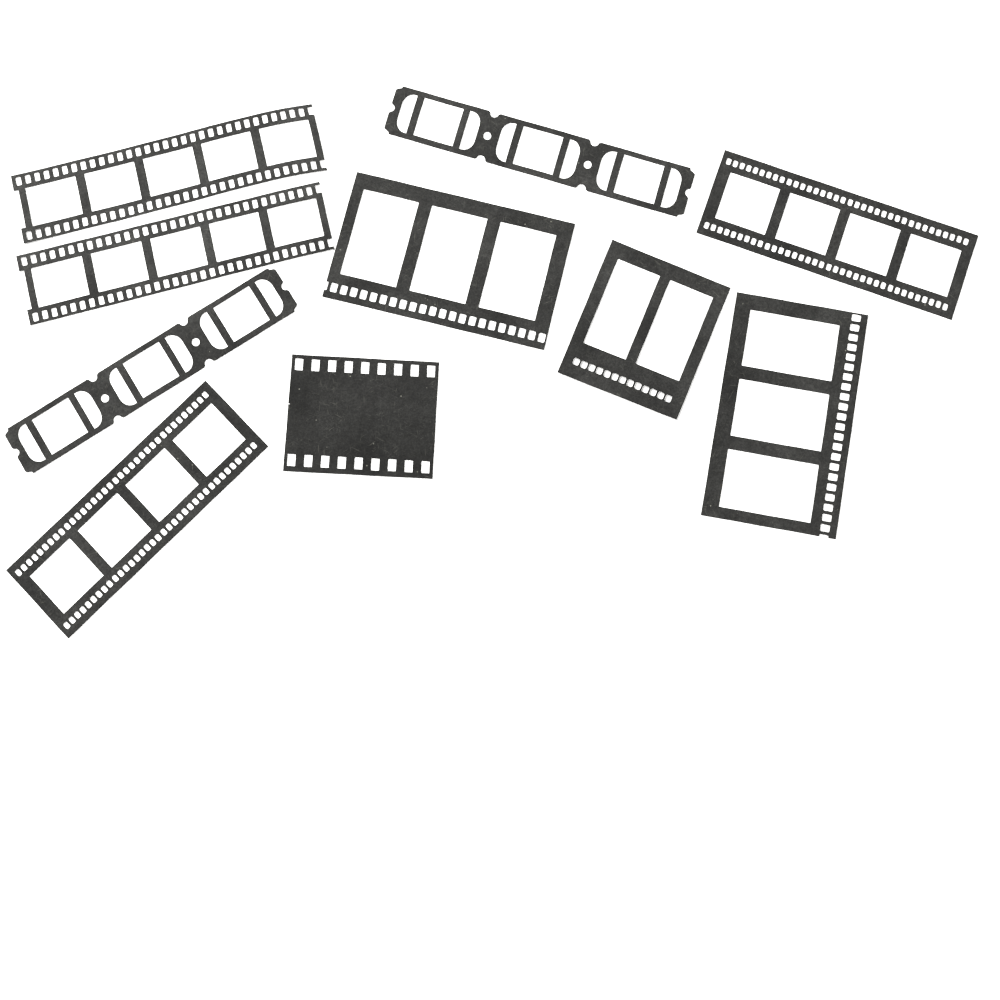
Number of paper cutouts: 10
